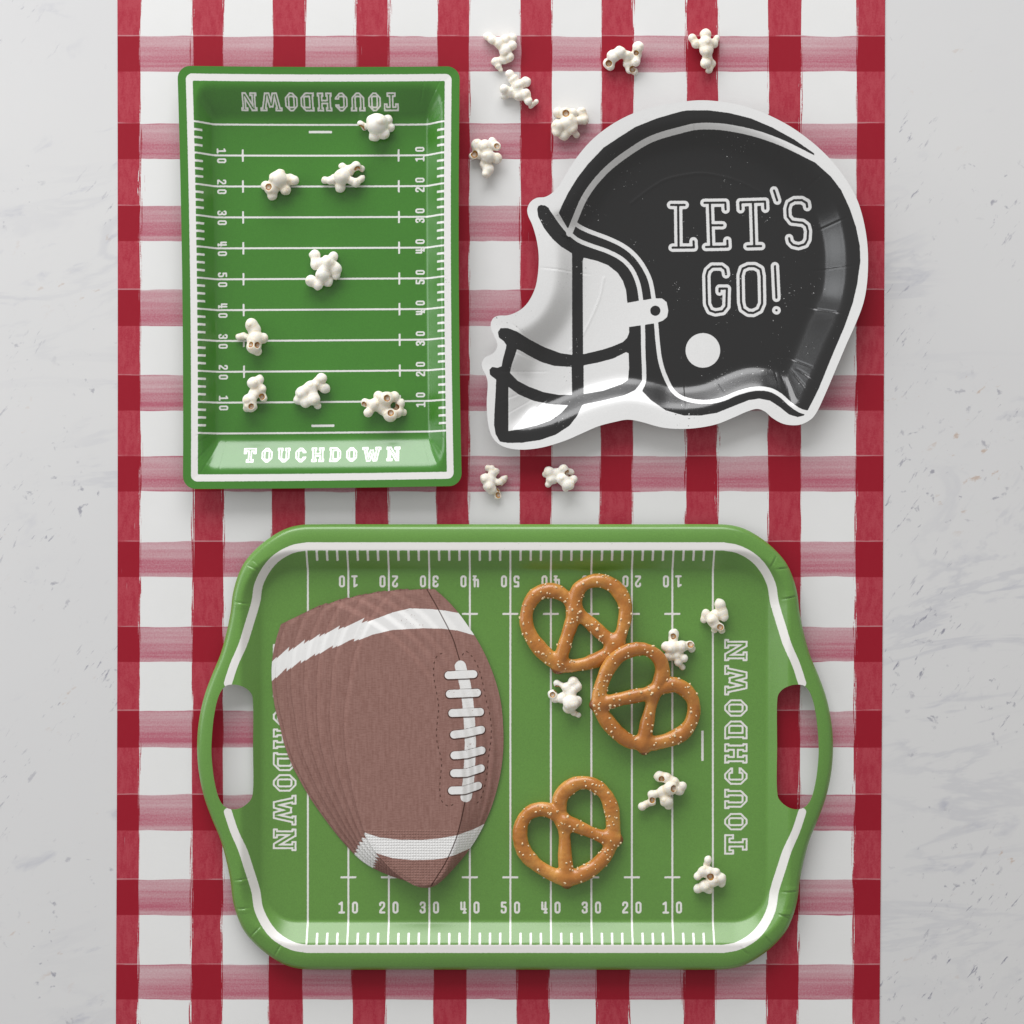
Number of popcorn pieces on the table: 21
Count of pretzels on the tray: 3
